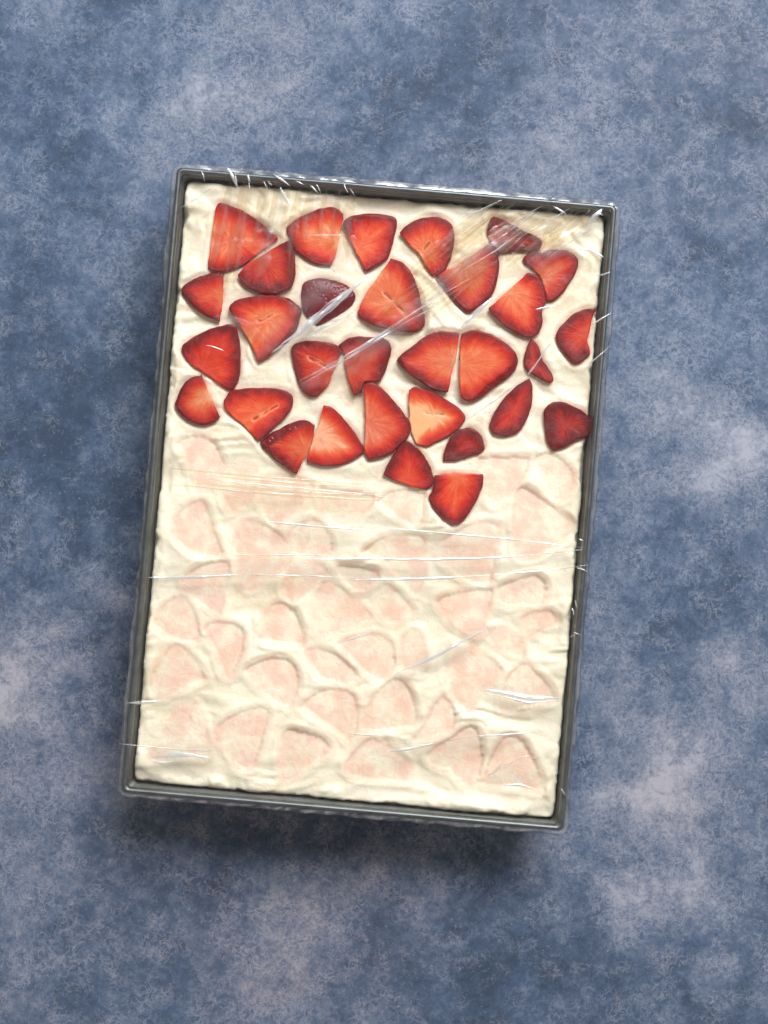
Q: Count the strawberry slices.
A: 31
